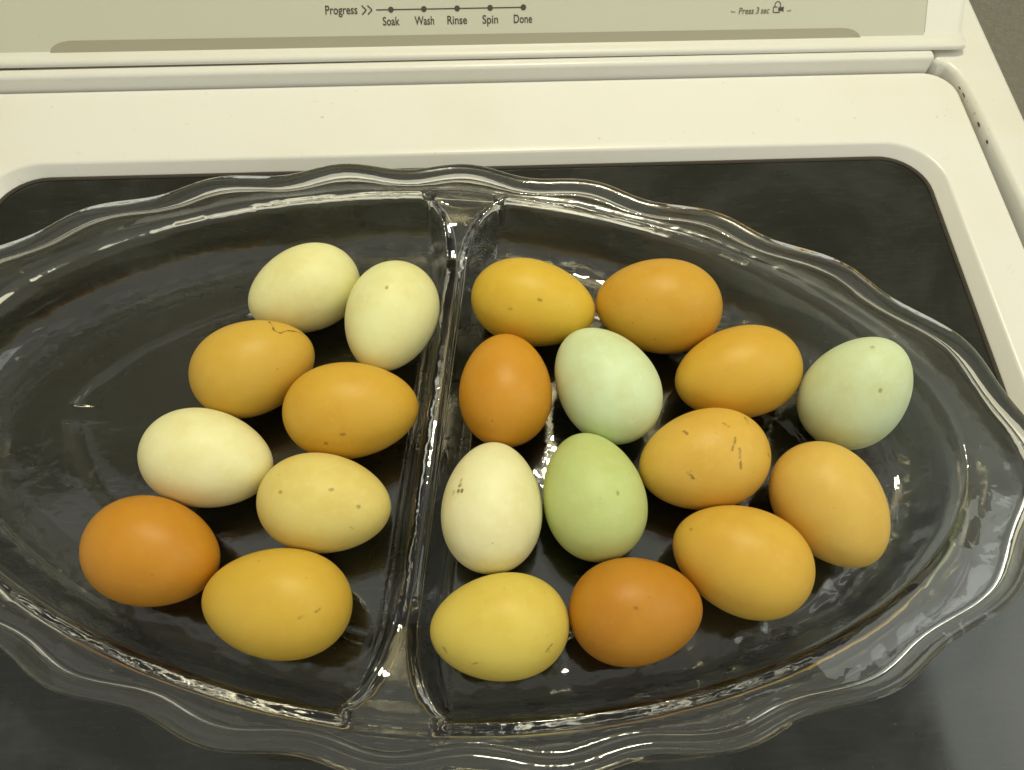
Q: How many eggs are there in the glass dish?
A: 21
